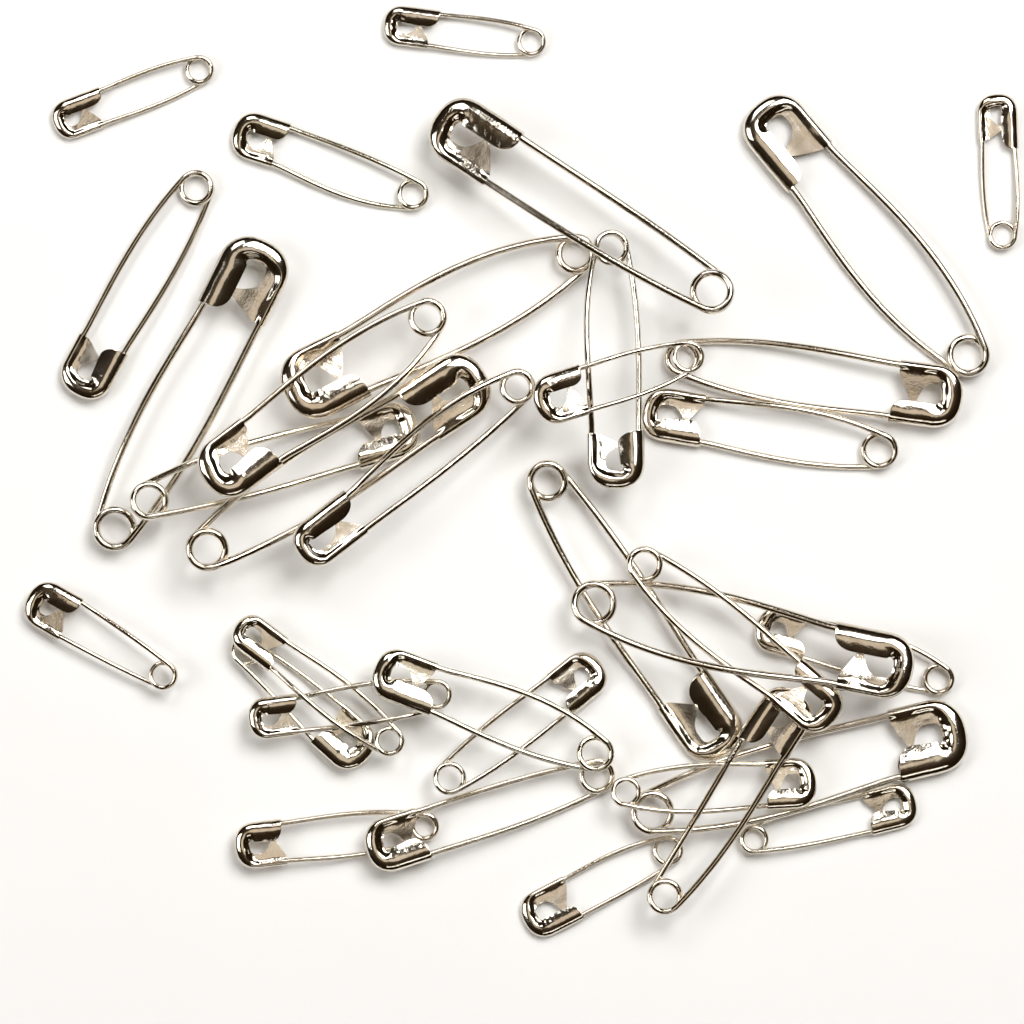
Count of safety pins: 34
